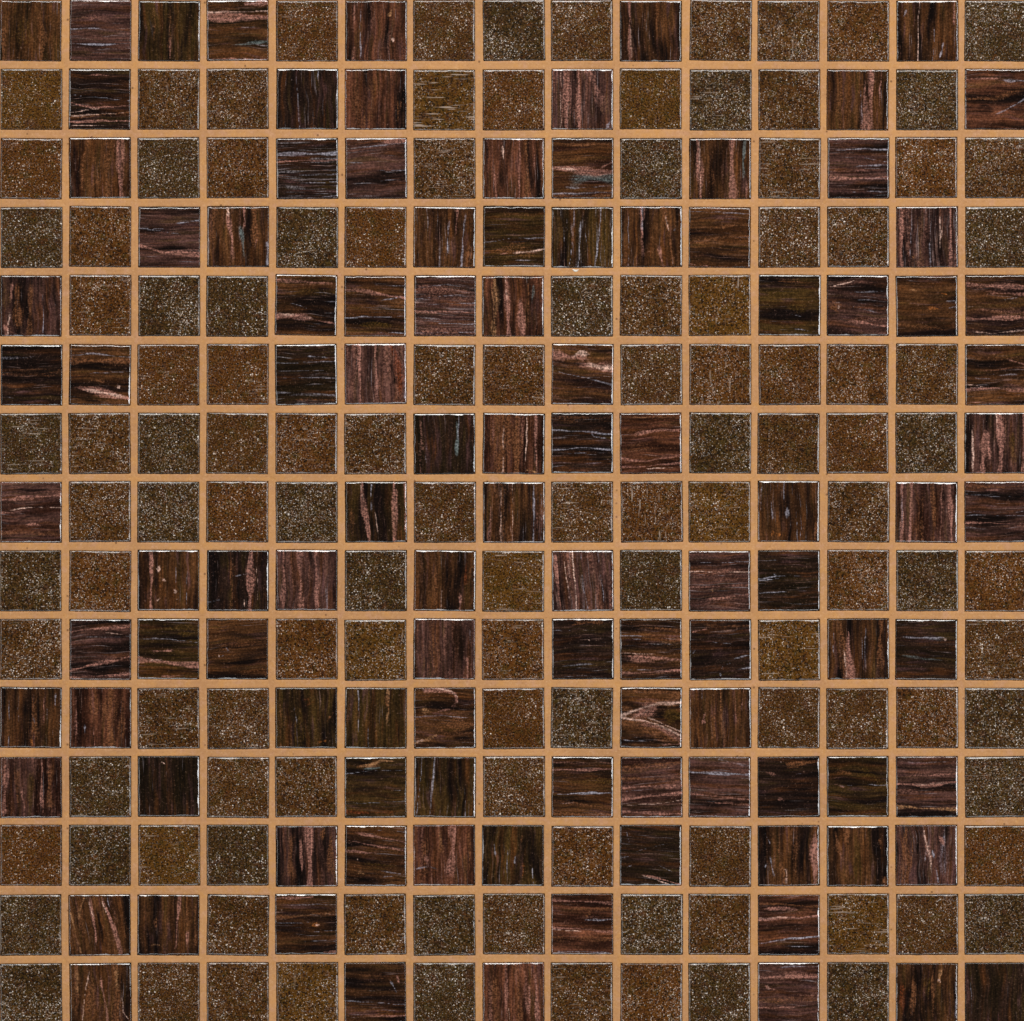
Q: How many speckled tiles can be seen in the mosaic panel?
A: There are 119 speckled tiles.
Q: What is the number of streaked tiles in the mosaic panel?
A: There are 106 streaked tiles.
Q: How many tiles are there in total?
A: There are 225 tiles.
